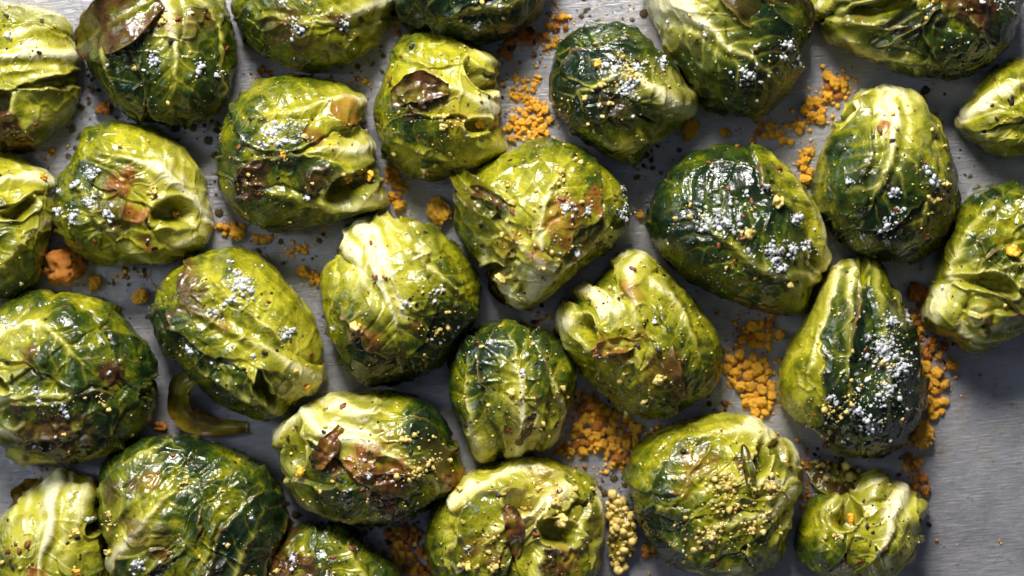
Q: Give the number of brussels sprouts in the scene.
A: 29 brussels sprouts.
